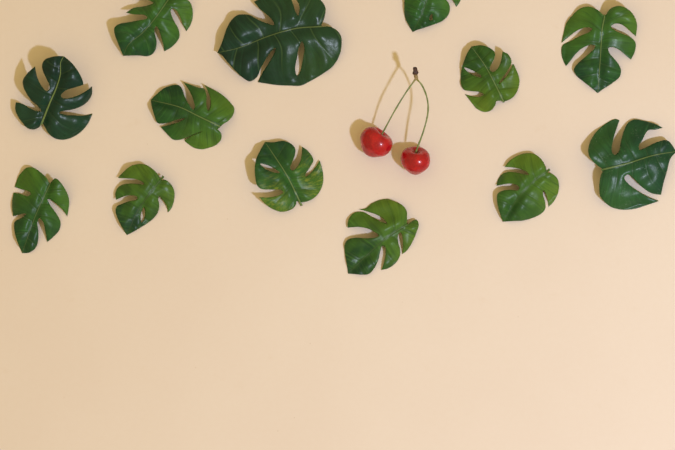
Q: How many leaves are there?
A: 13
